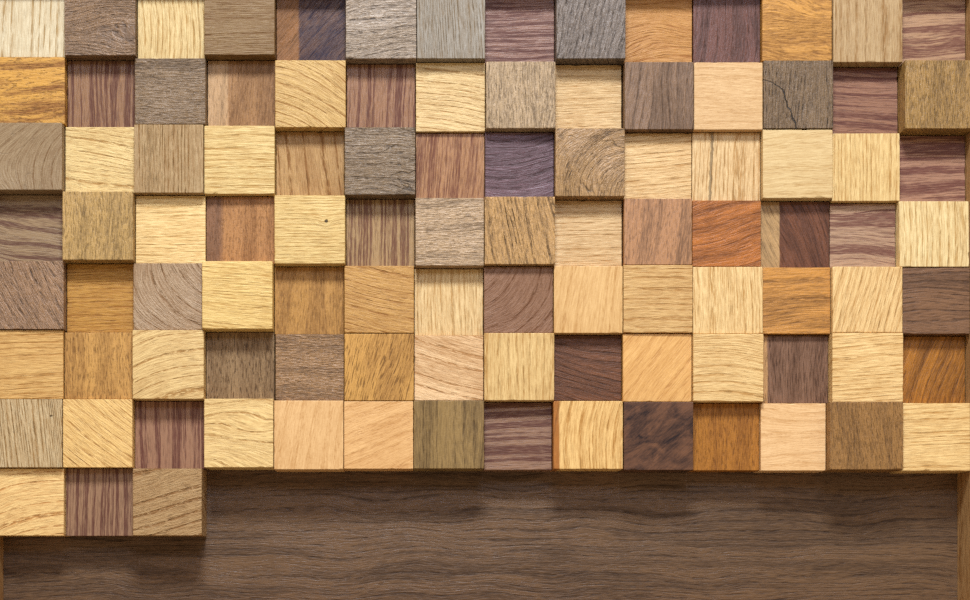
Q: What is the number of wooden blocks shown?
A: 101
